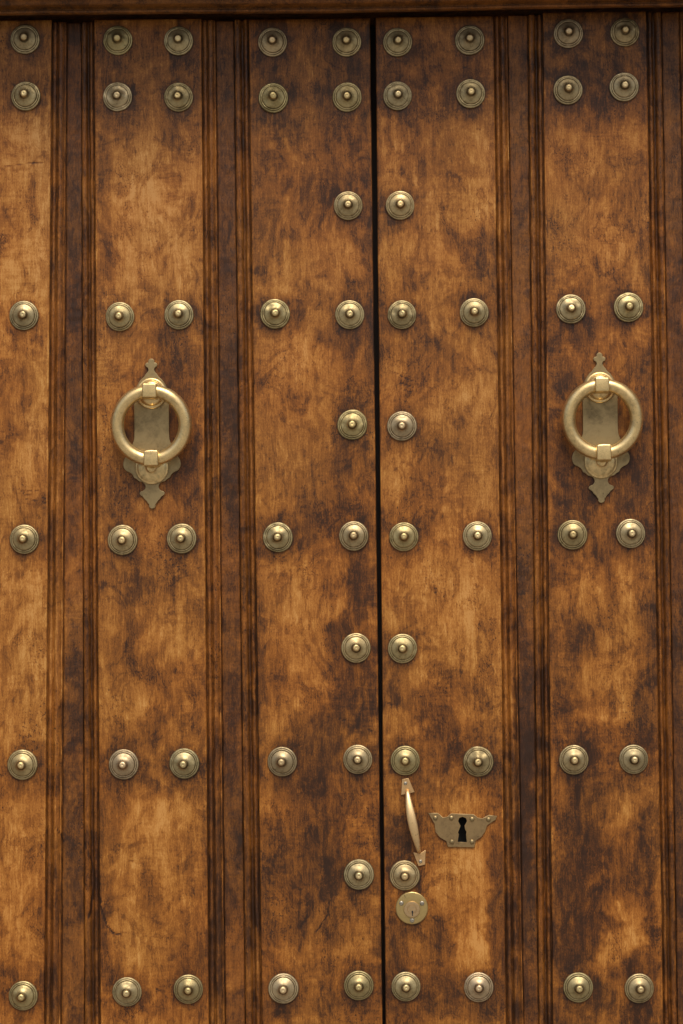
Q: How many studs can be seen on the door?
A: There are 62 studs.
